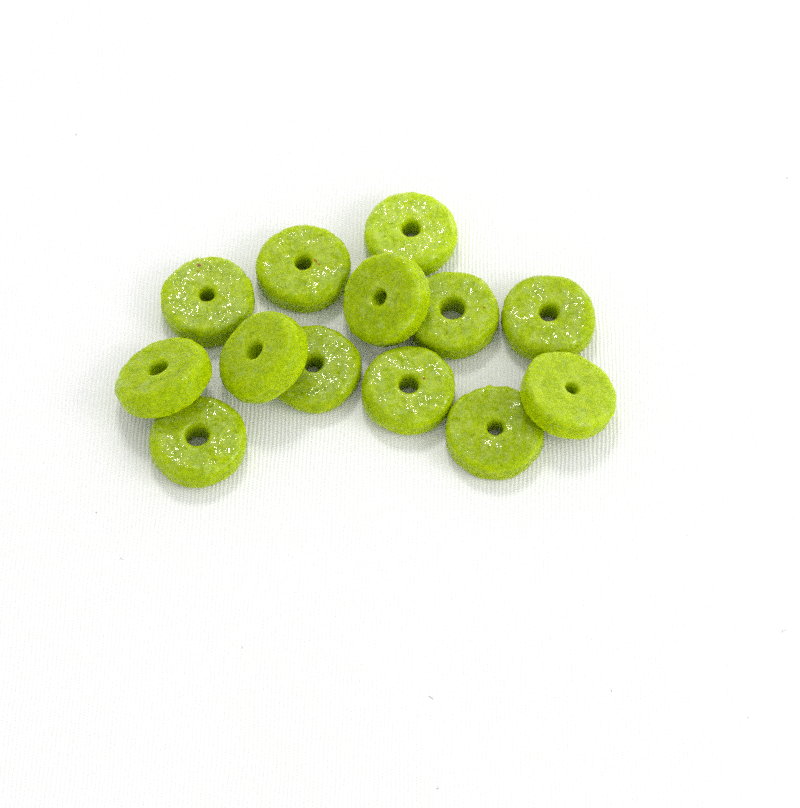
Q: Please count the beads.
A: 13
